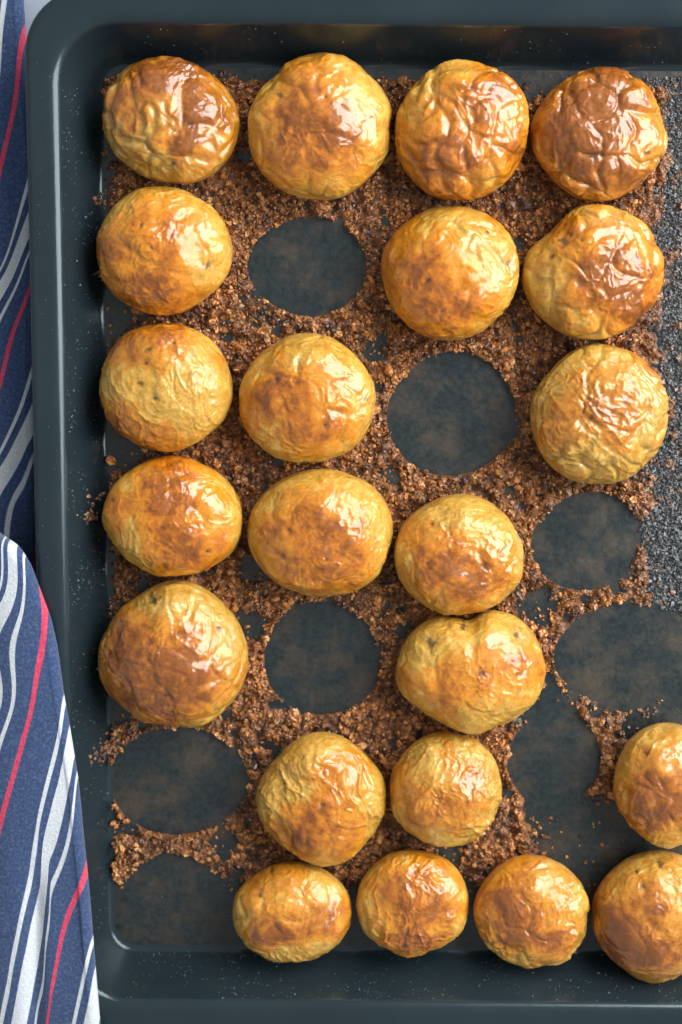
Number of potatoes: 22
